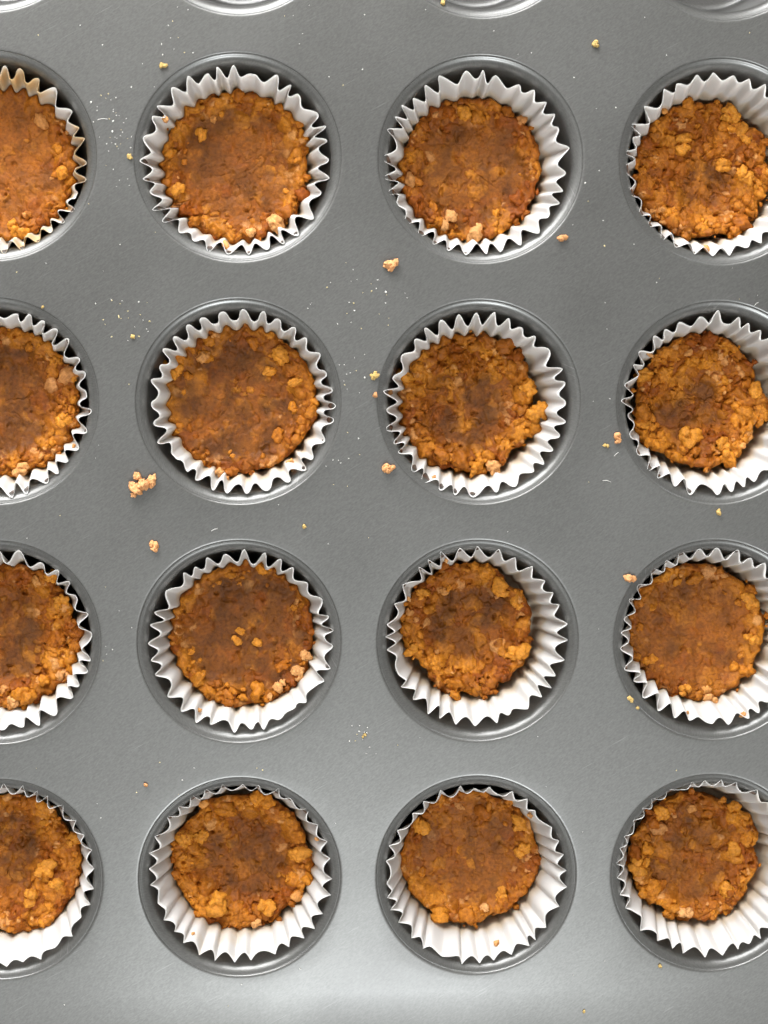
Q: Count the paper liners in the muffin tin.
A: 16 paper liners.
